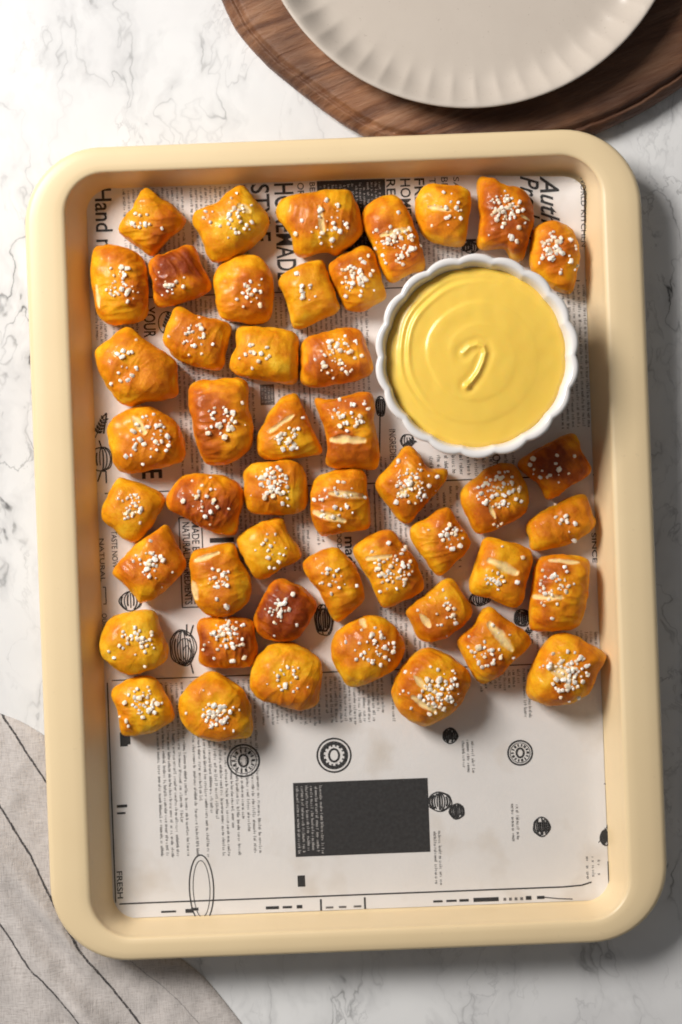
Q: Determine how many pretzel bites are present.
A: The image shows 47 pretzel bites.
